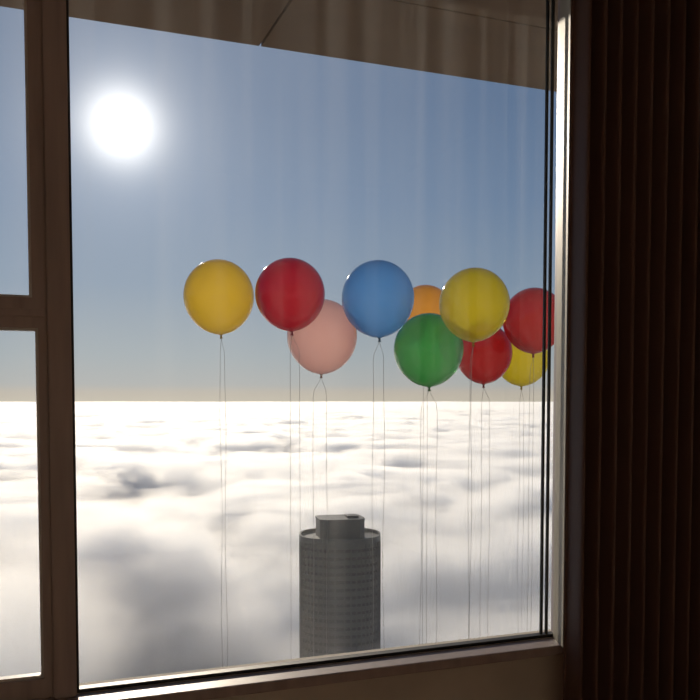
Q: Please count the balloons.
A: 10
